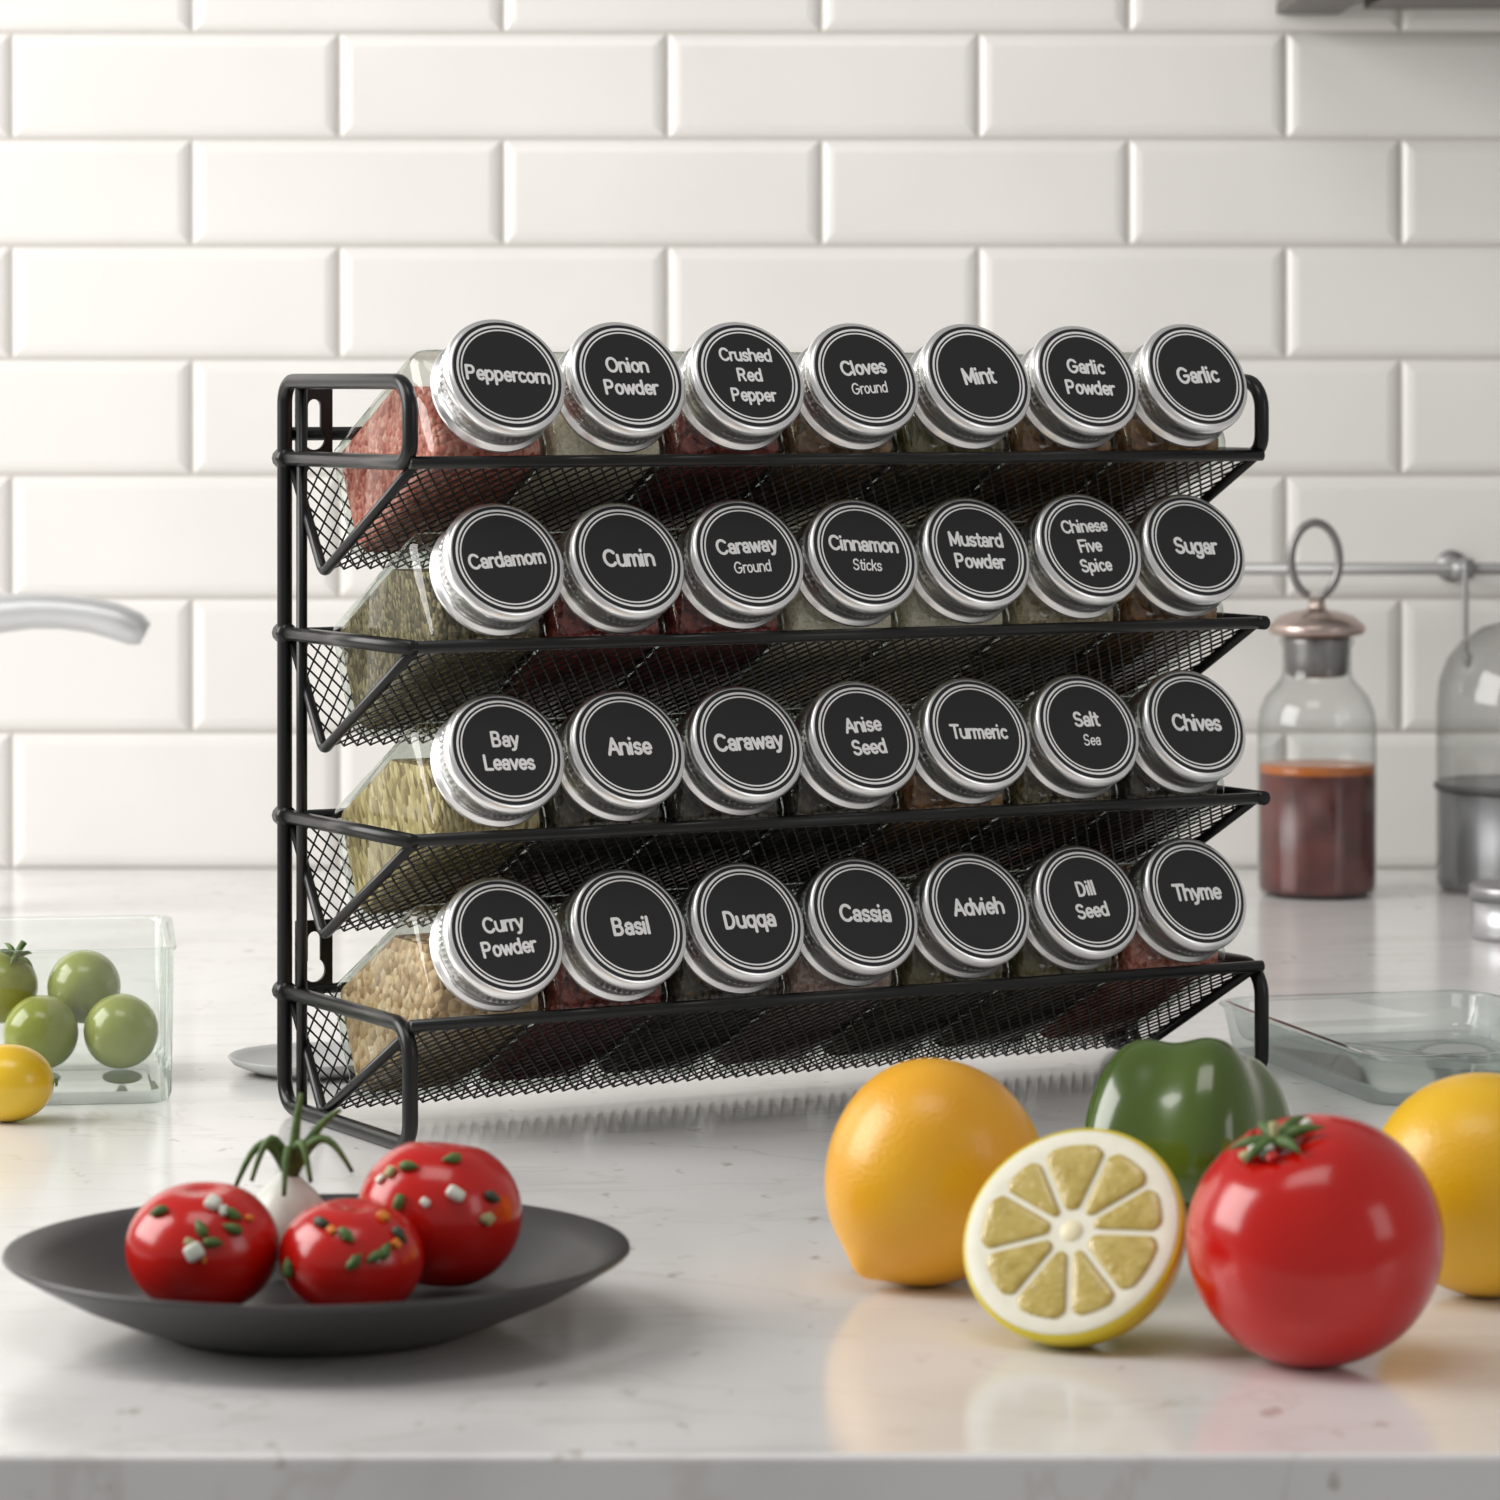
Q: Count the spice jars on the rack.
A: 28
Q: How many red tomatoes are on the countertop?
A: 4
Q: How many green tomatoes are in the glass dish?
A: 4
